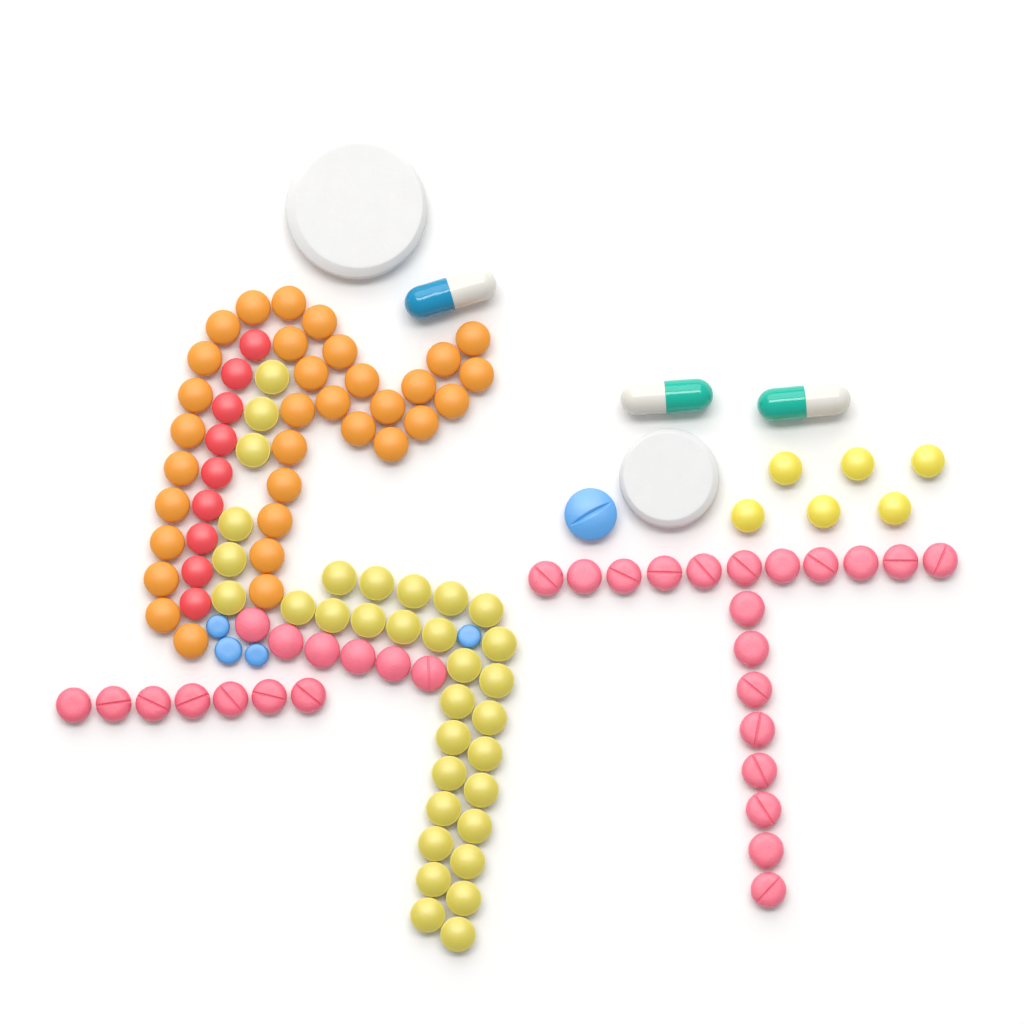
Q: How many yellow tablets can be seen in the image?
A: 39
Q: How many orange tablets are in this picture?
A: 33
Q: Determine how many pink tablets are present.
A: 32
